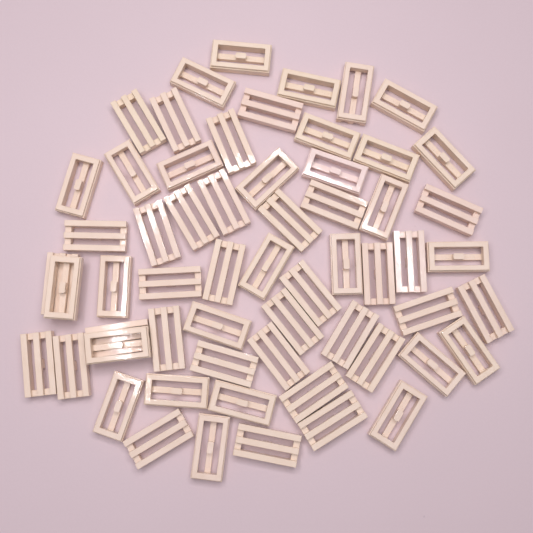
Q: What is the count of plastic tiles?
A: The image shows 60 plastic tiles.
